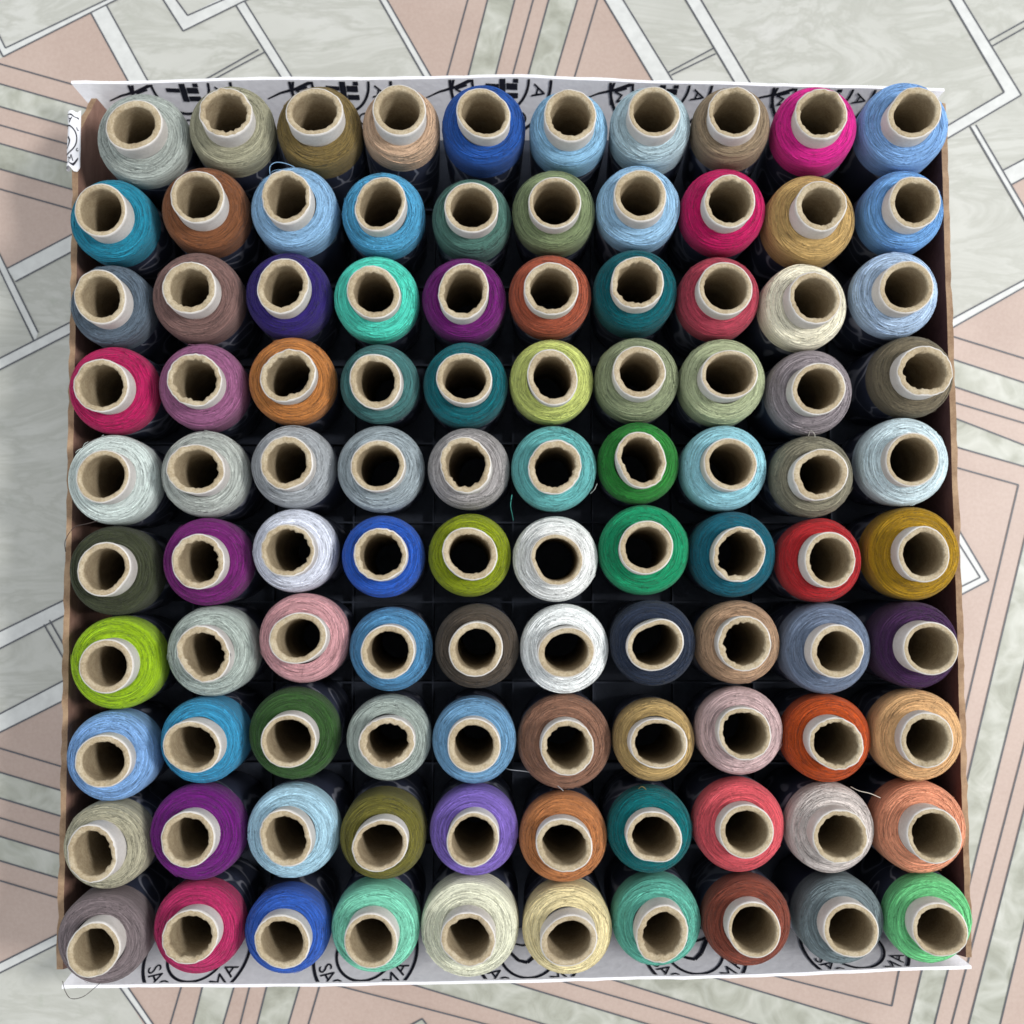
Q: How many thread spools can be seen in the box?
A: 100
